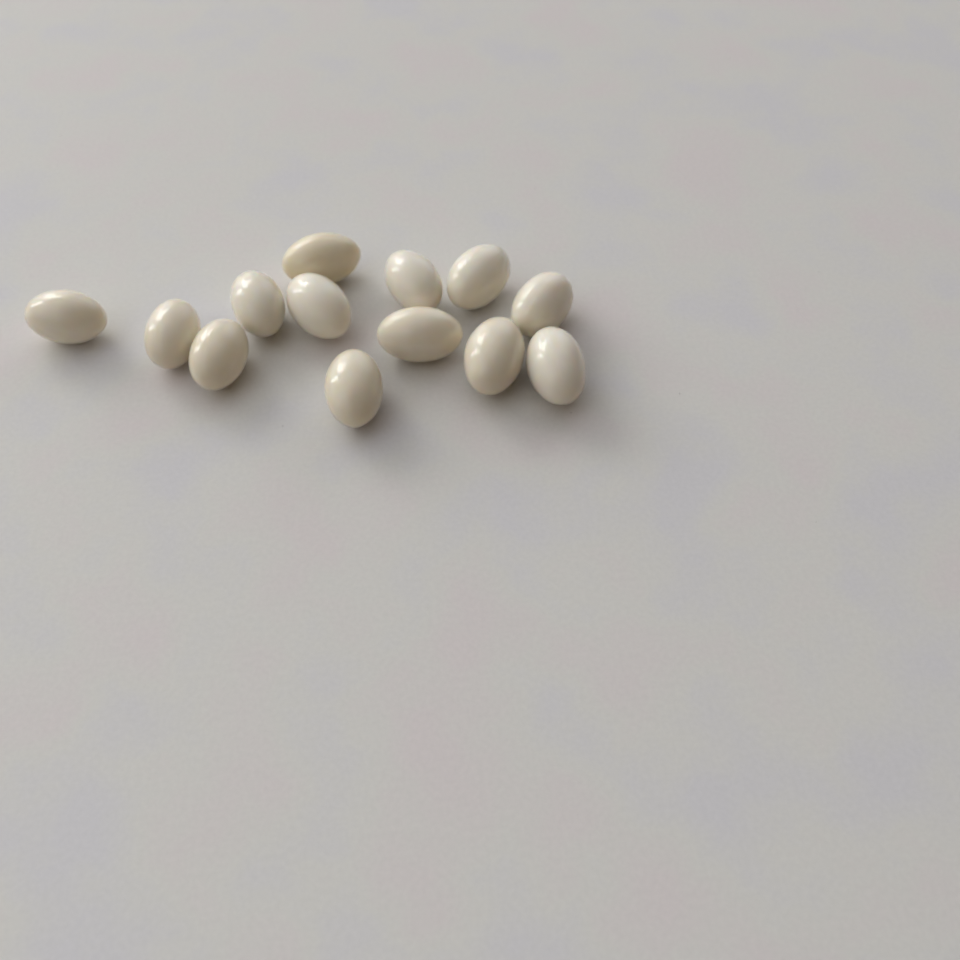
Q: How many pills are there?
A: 13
